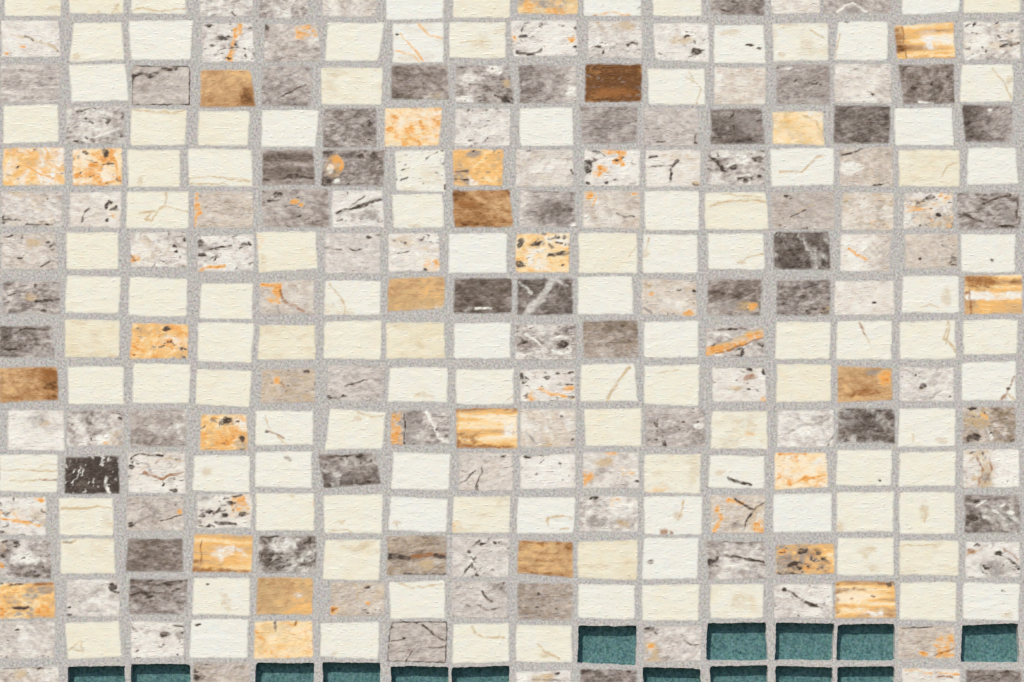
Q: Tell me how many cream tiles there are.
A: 111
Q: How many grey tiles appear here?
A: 120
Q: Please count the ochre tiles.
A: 26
